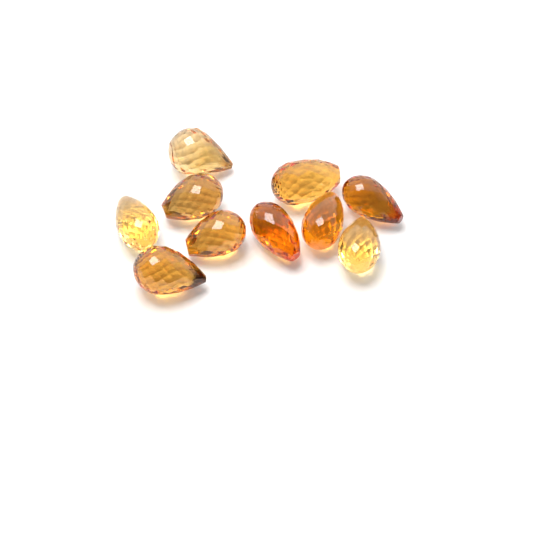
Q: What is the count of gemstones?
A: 10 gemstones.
